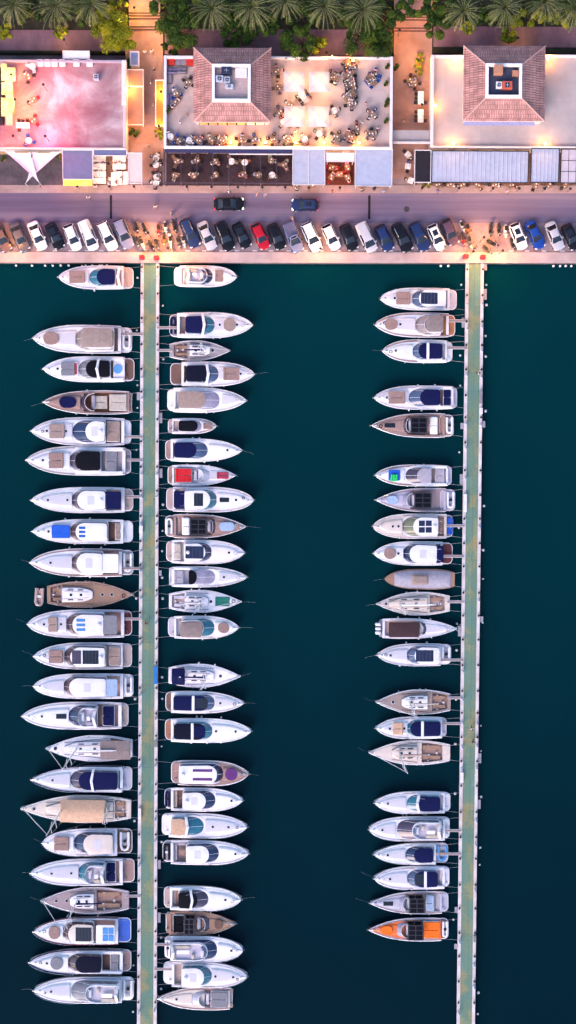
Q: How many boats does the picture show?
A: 72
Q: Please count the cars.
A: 30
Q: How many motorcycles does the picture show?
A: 23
